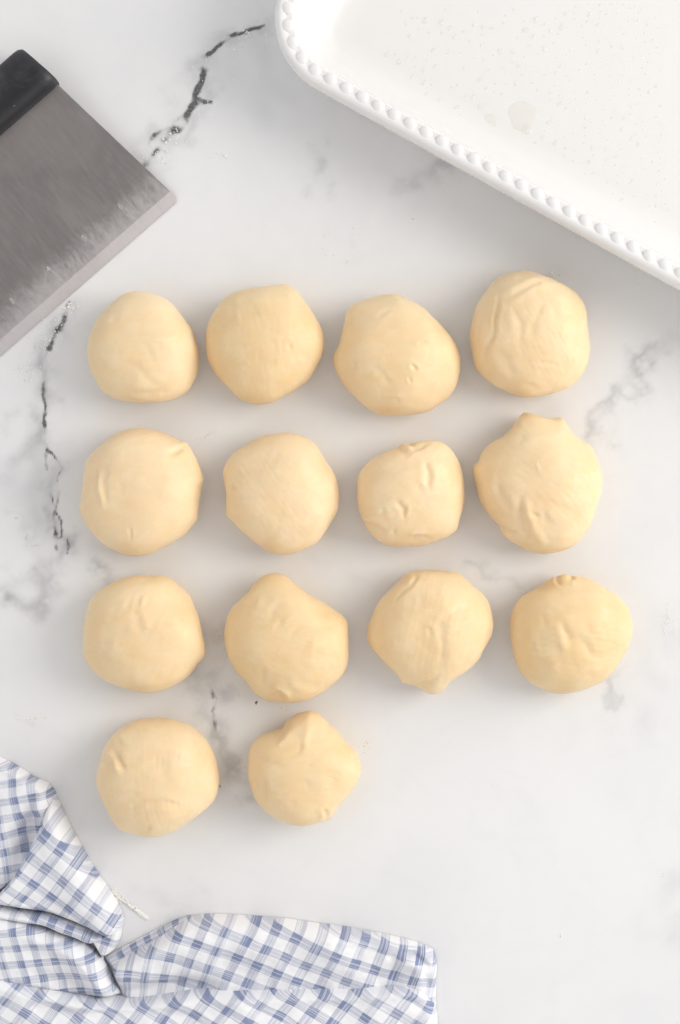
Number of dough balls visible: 14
